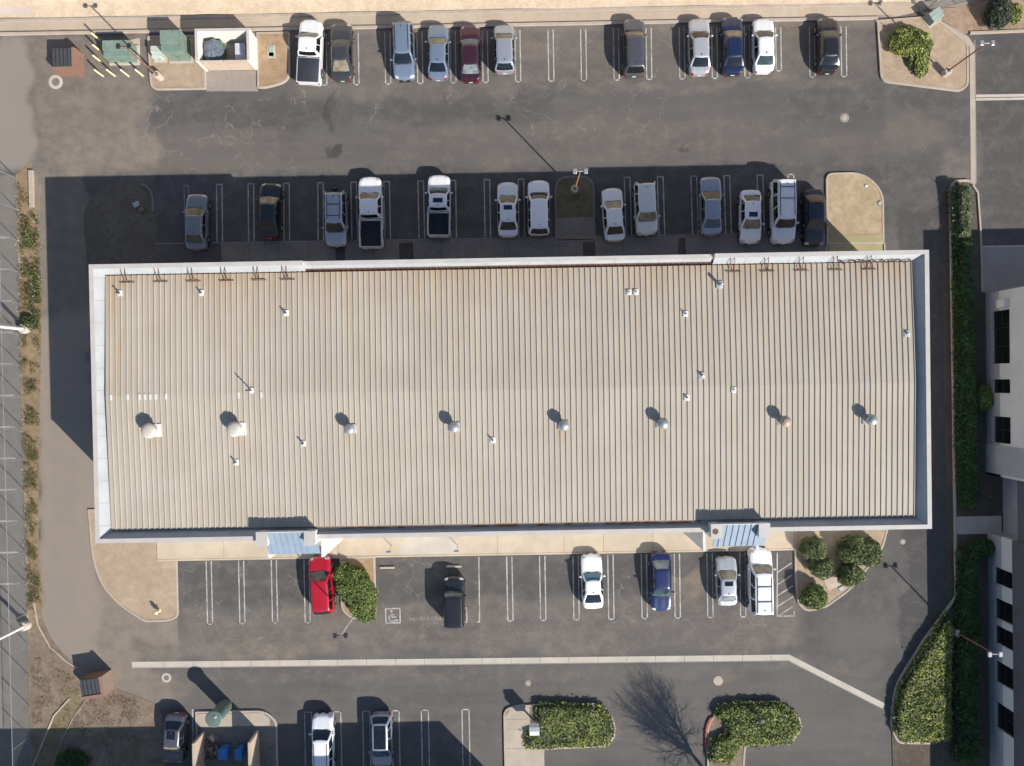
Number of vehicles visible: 33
